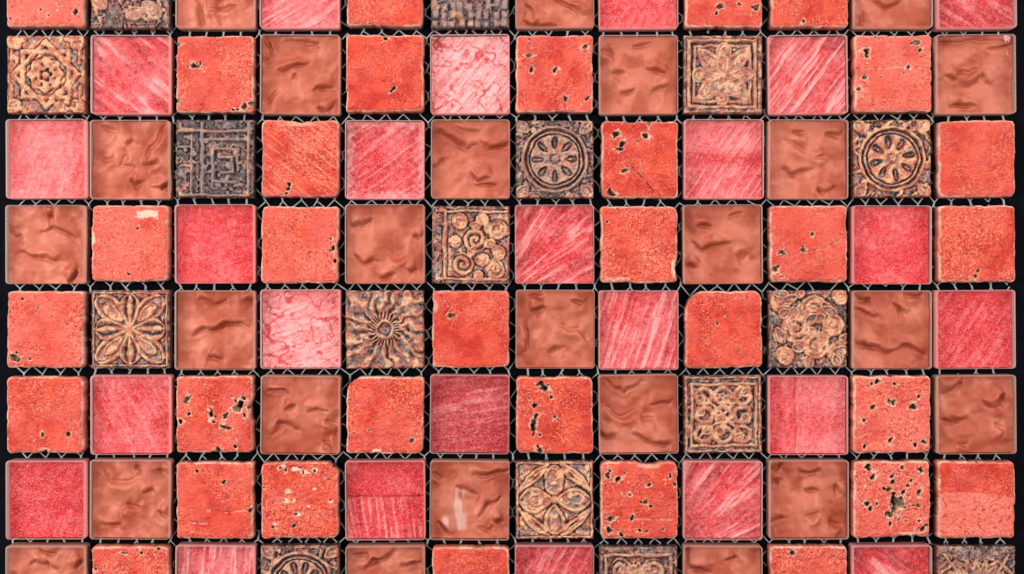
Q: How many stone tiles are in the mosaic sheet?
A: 32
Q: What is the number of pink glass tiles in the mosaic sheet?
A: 24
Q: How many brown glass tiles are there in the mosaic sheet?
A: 24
